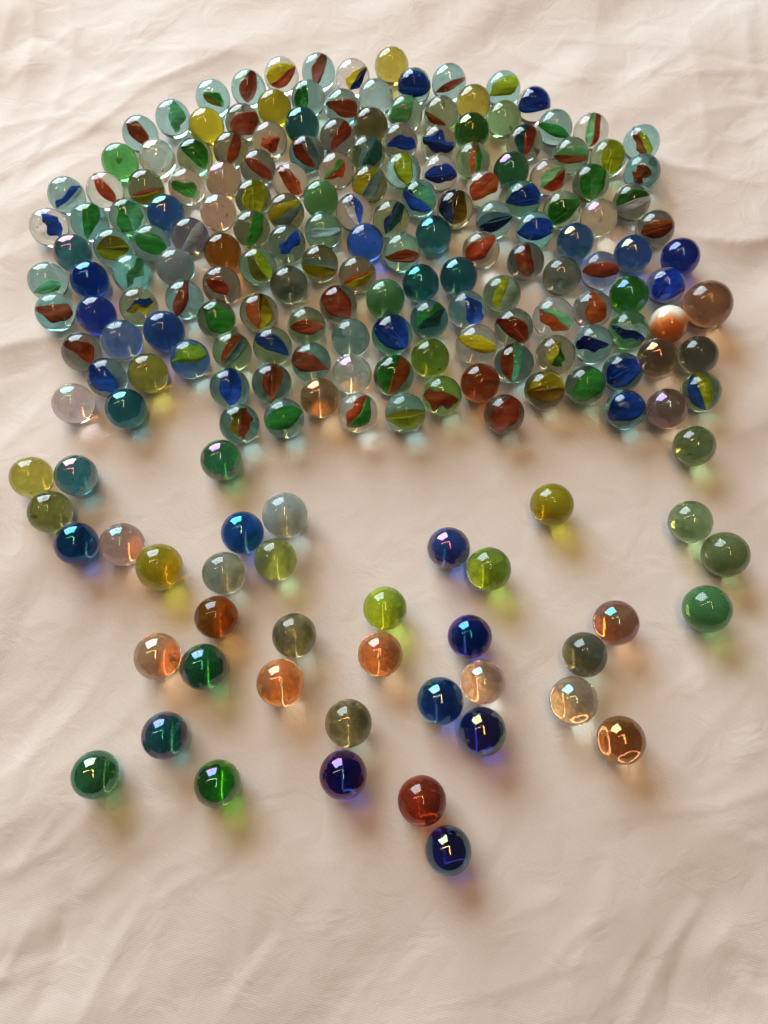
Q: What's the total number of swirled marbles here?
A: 117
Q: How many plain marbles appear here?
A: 87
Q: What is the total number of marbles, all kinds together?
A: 204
